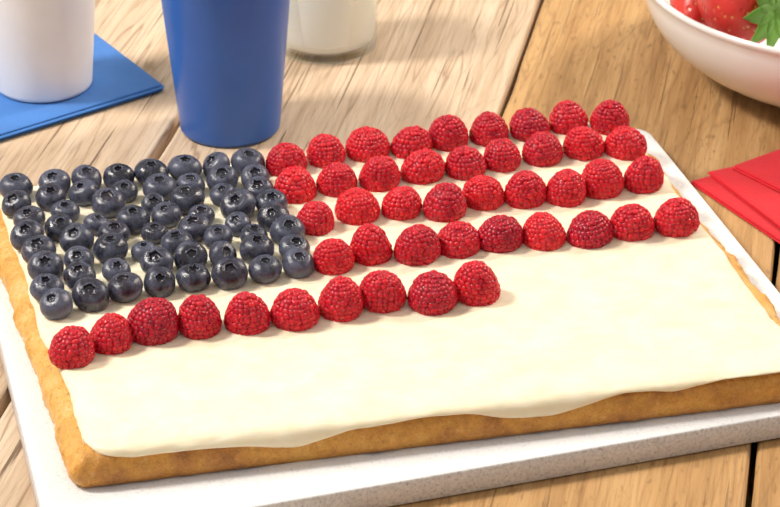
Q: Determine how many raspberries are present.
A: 46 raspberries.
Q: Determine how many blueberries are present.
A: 62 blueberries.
